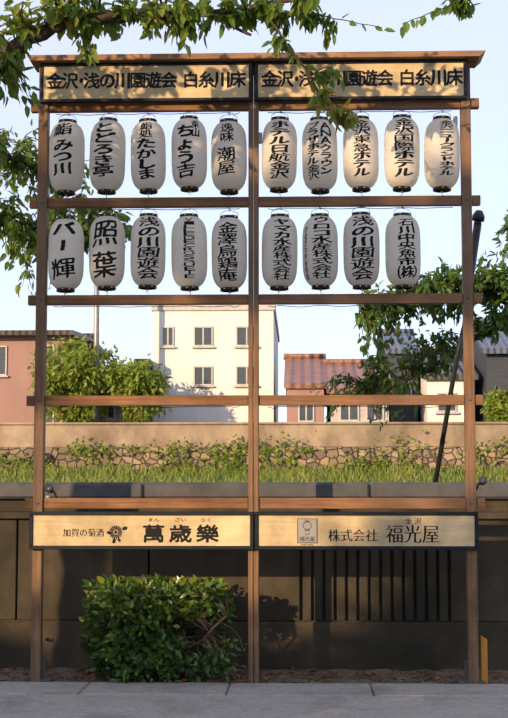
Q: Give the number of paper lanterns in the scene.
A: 19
